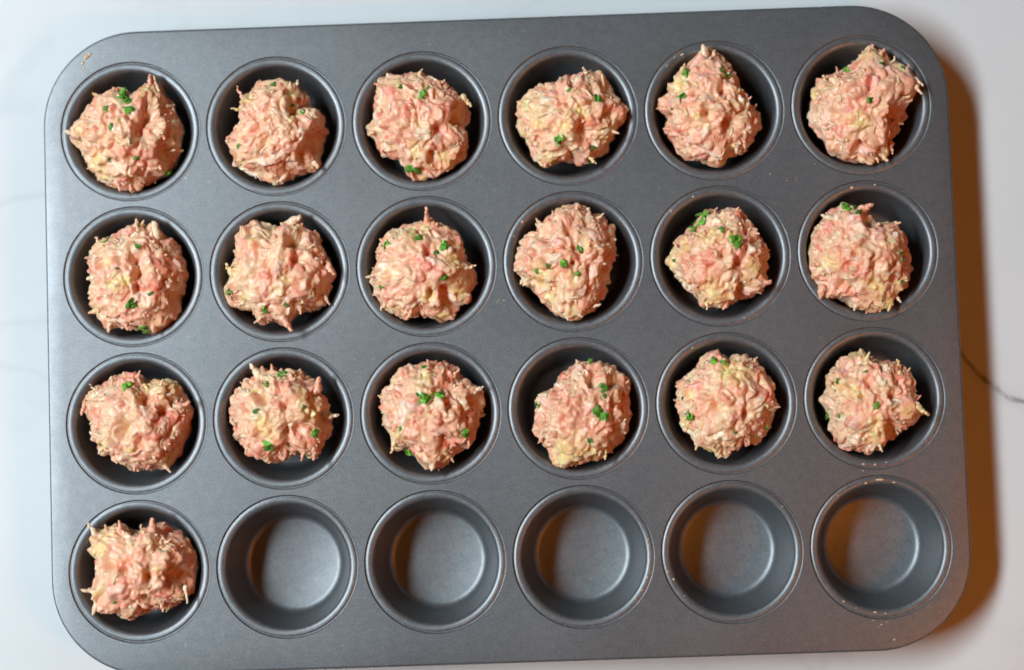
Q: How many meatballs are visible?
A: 19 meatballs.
